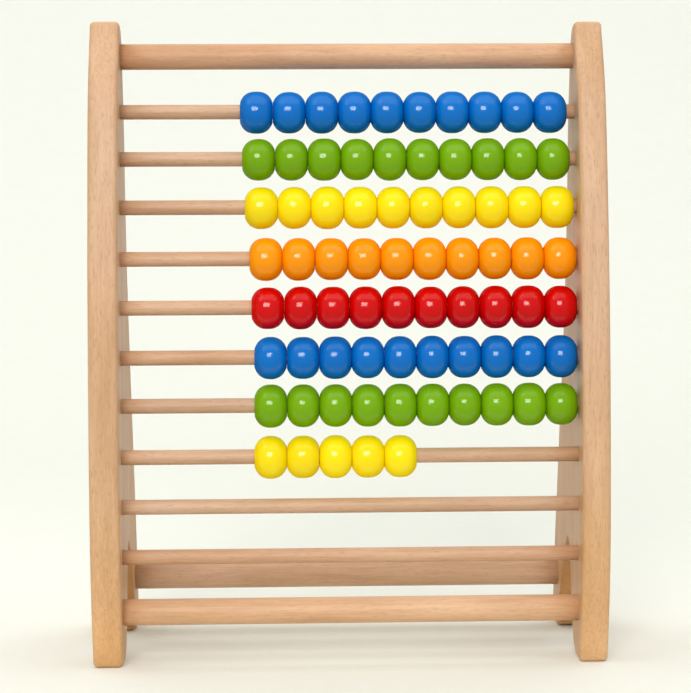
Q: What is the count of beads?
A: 75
